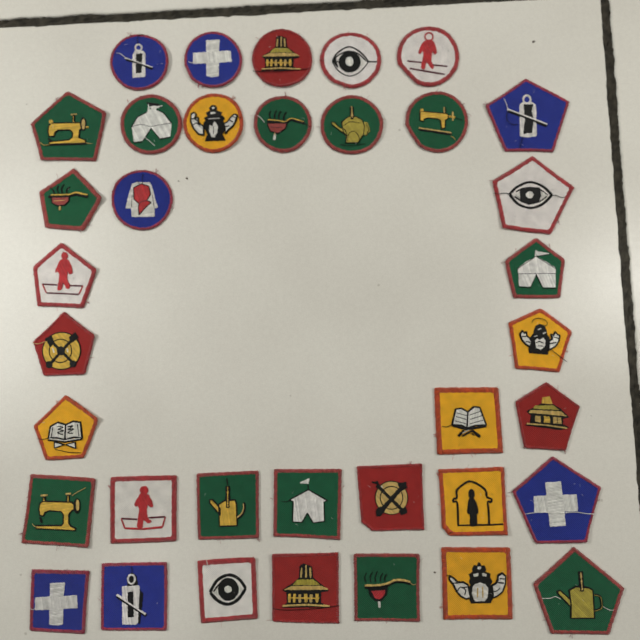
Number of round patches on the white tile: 11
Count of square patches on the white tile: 13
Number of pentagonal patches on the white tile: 12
